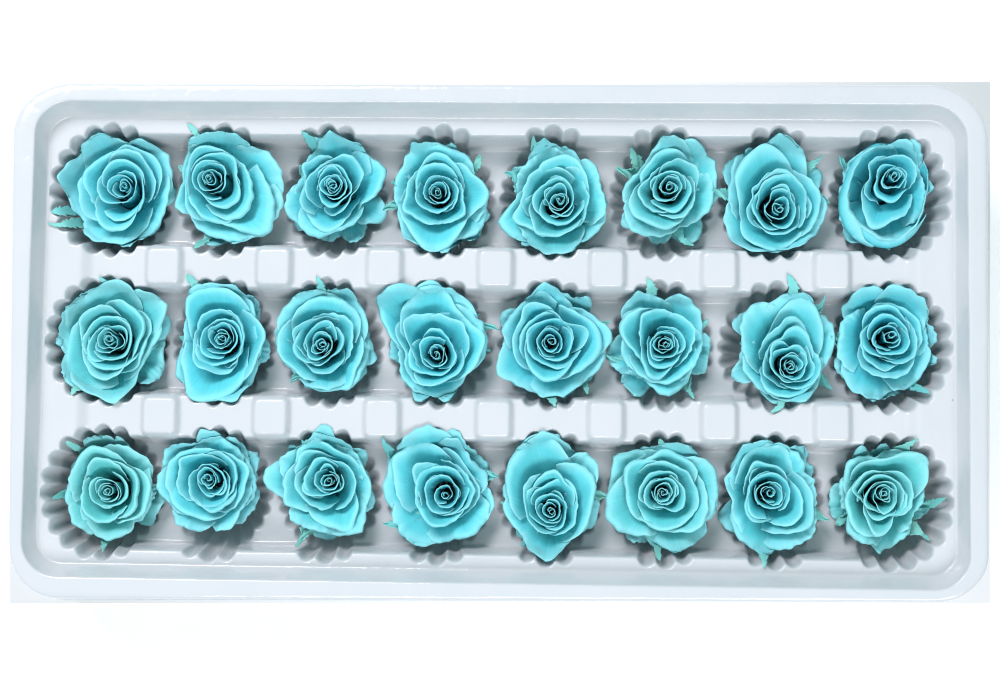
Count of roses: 24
